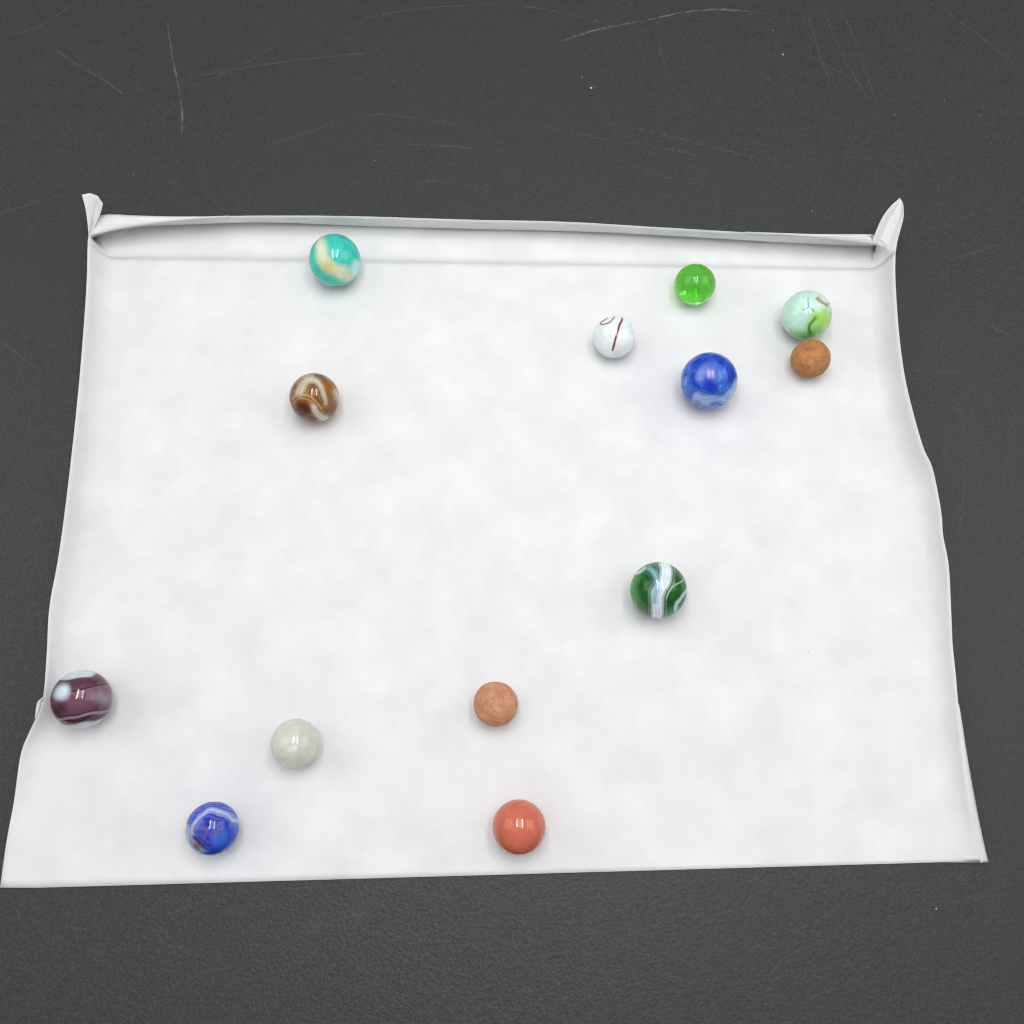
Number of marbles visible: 13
